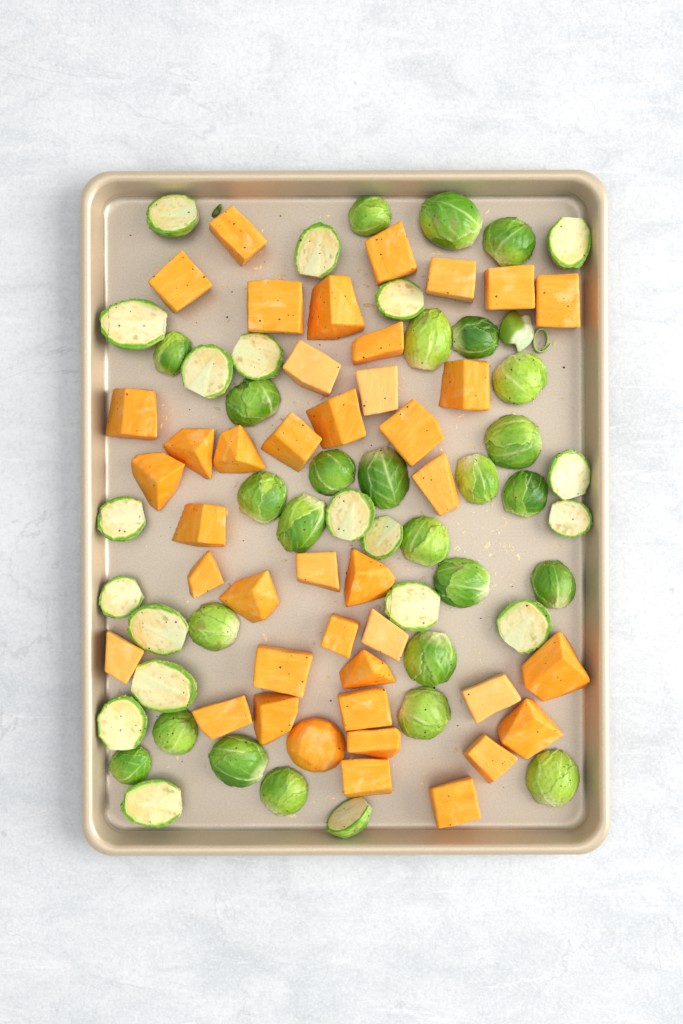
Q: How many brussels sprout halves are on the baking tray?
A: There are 46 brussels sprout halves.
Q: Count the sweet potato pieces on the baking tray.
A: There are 41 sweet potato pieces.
